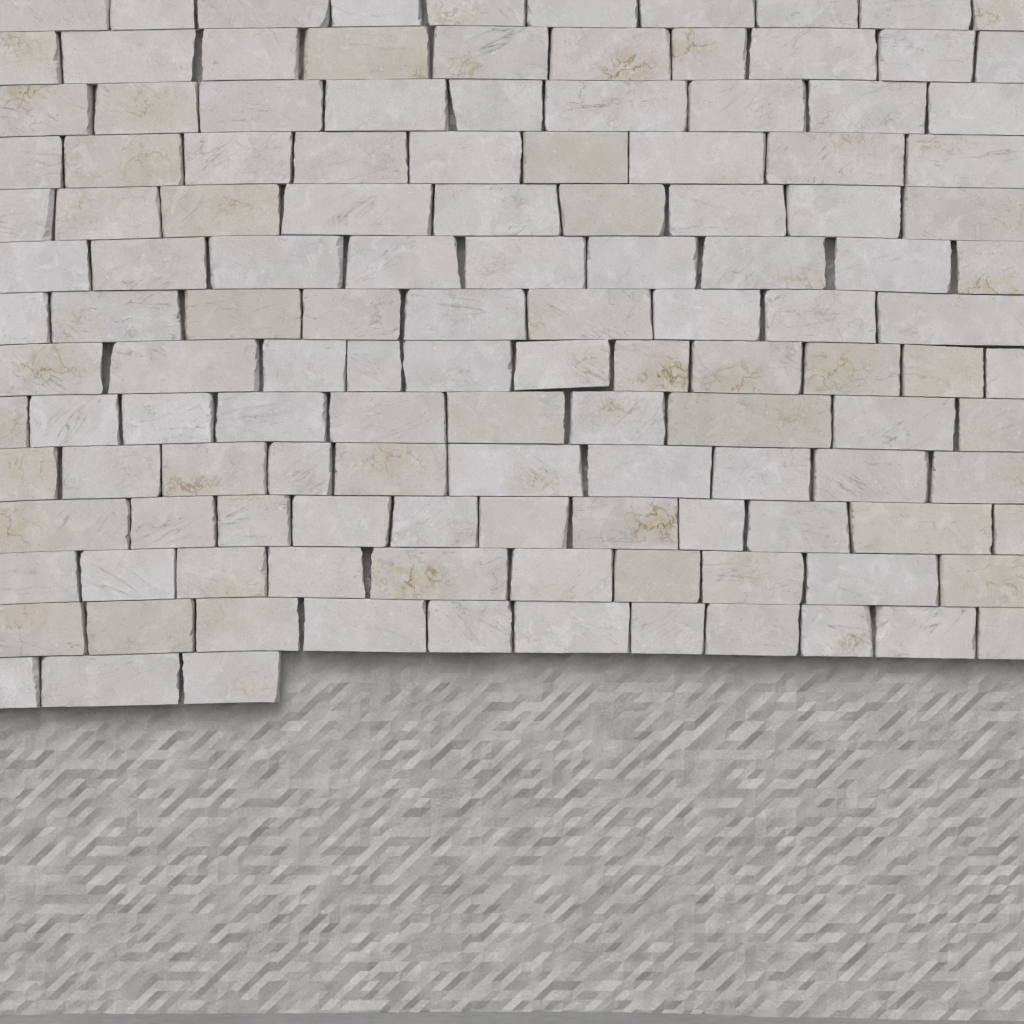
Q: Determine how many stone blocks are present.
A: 131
